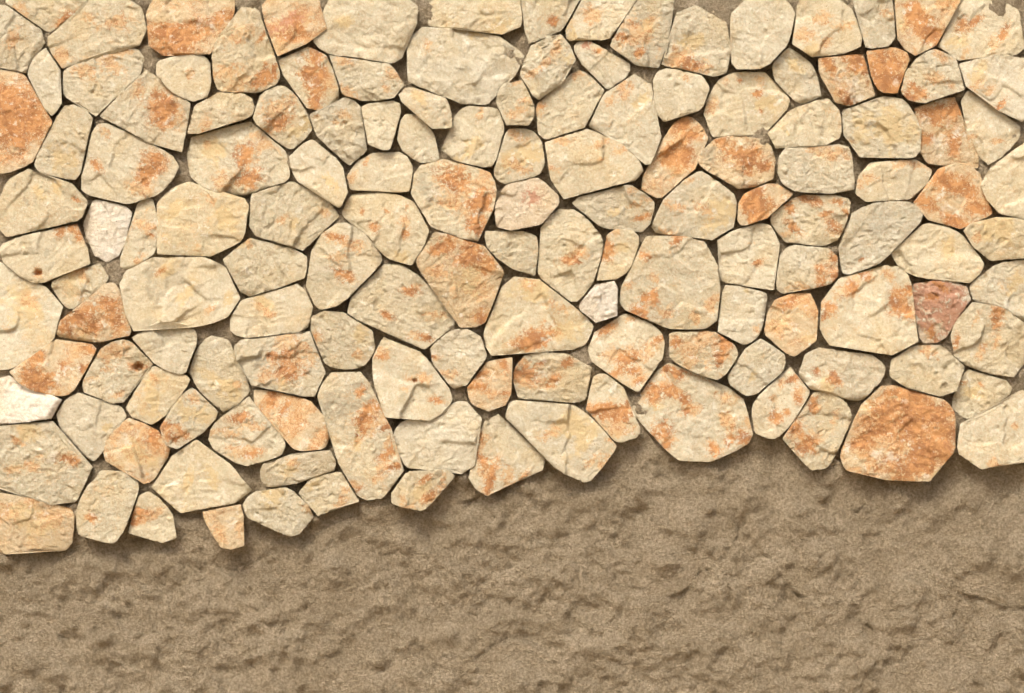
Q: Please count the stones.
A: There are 143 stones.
